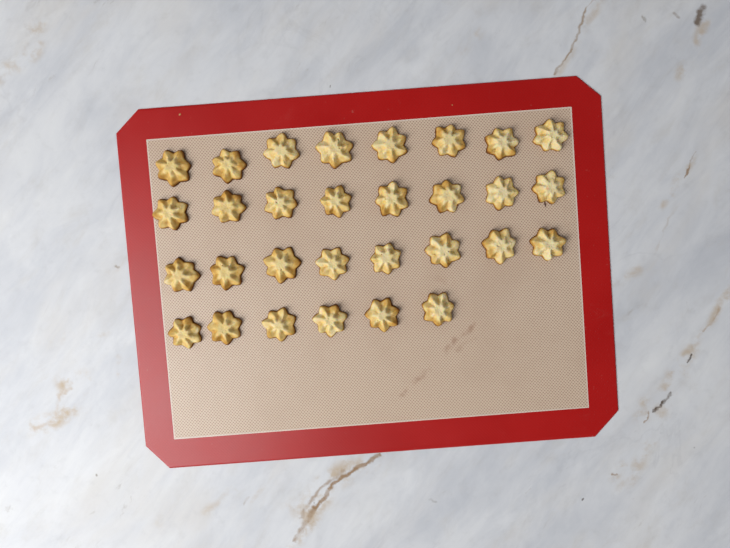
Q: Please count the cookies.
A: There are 30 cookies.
